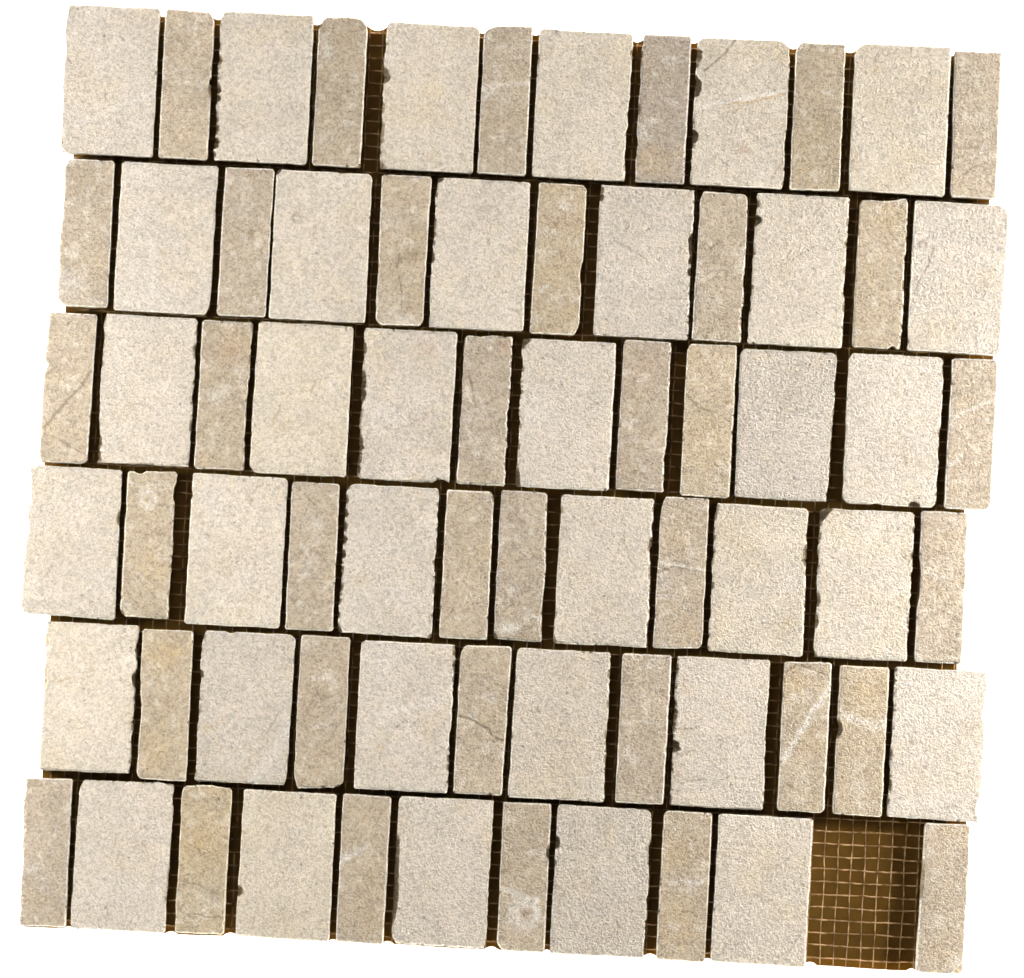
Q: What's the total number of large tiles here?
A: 35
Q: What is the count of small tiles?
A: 36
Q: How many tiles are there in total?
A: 71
